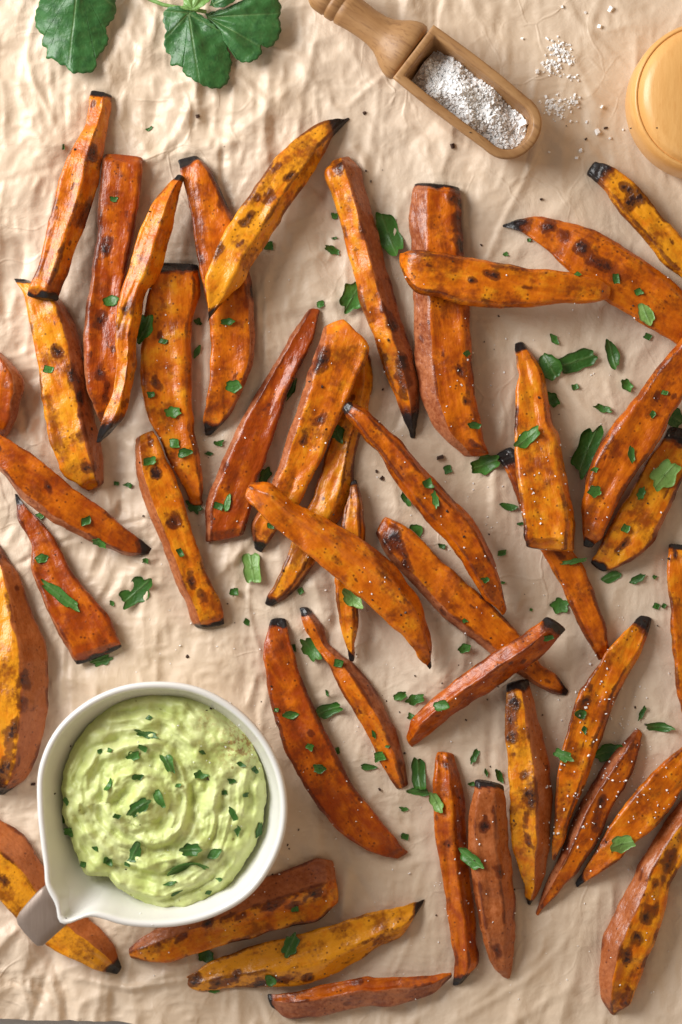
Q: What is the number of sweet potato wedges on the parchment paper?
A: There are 43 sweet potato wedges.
